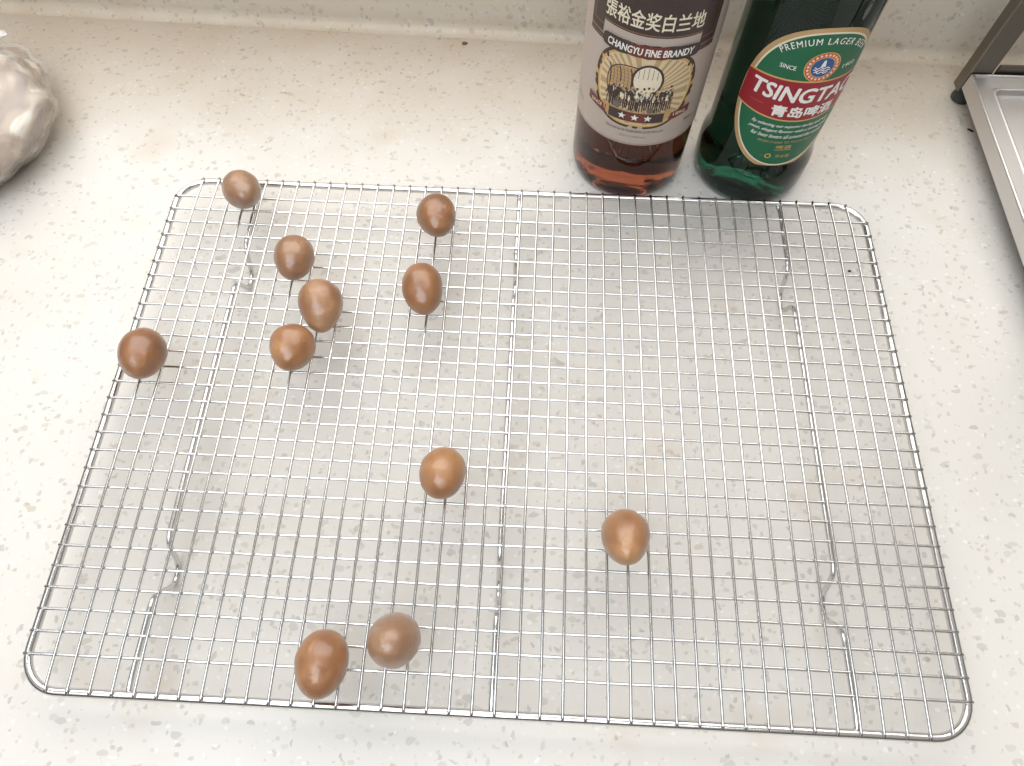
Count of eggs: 11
